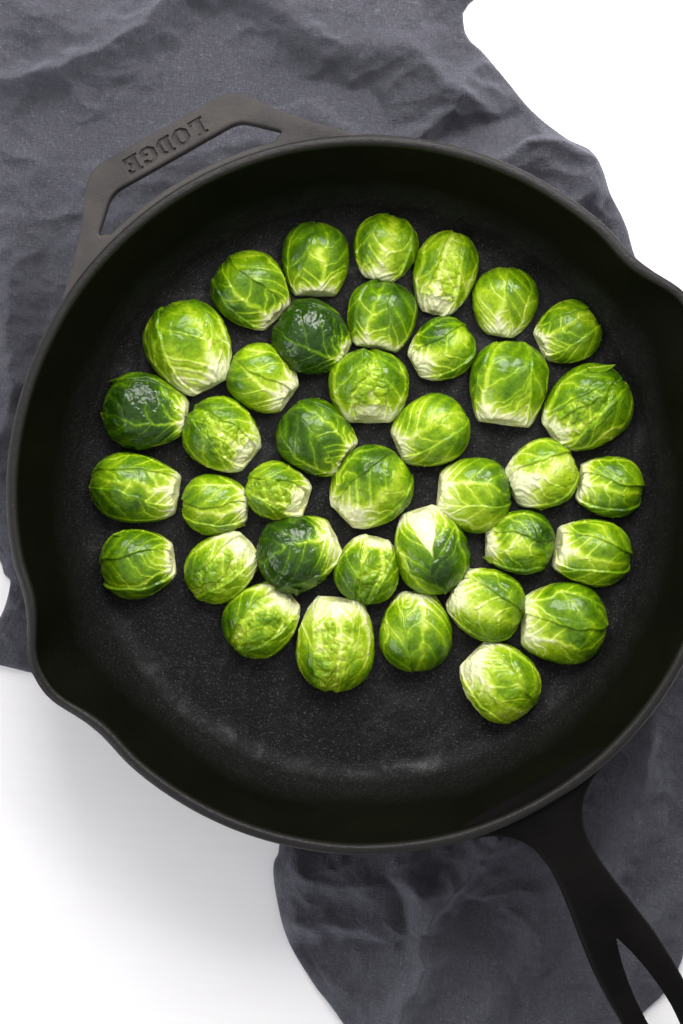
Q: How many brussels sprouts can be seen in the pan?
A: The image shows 38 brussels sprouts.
